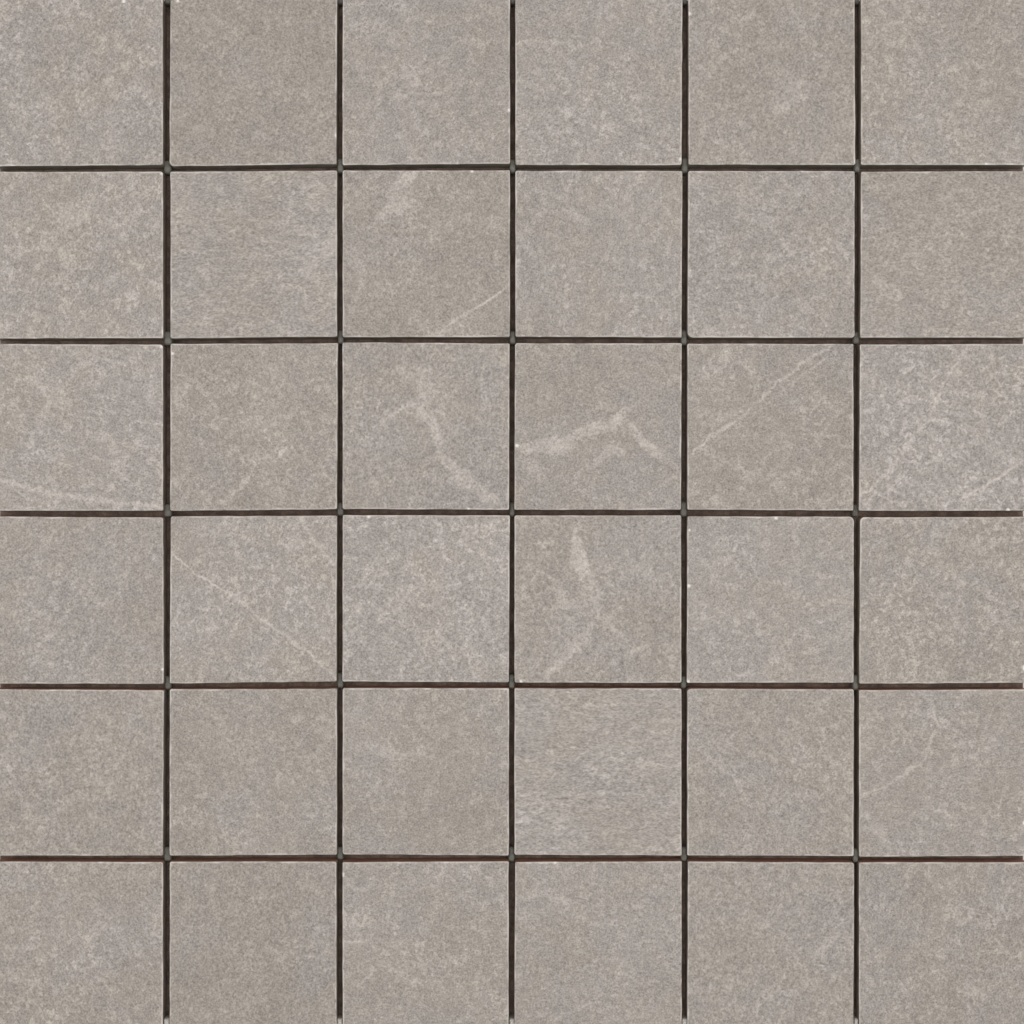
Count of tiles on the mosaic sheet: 36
